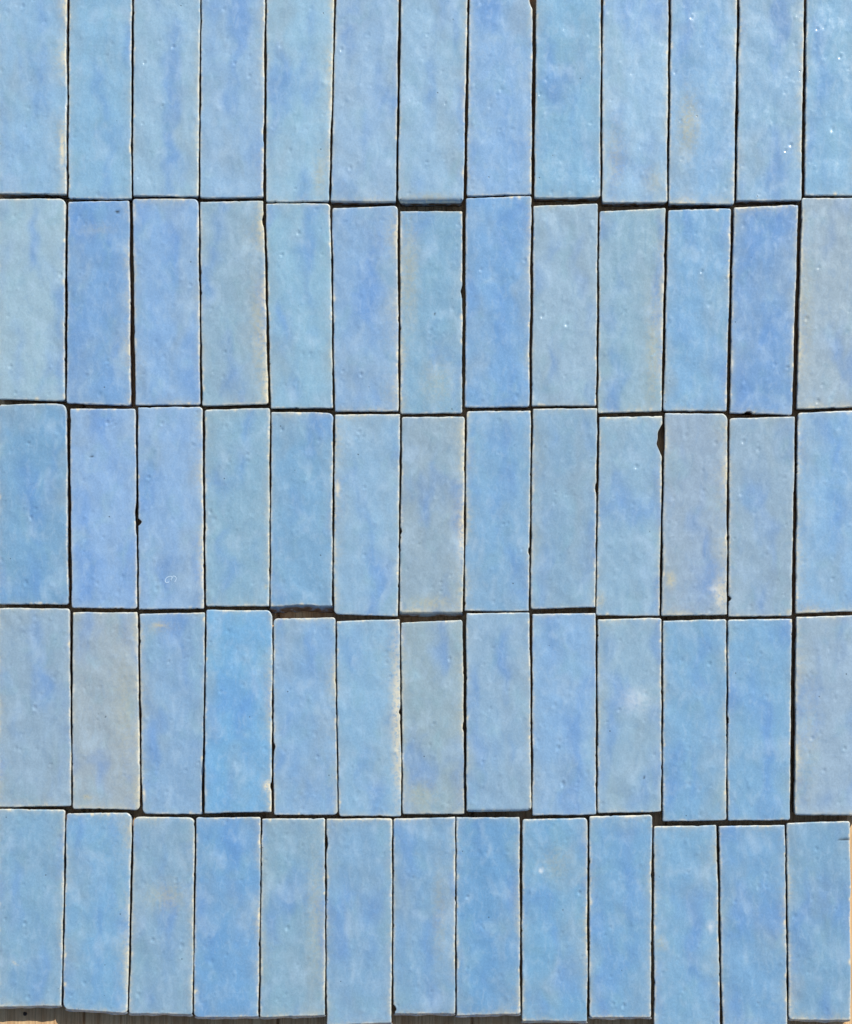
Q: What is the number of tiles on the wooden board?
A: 65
